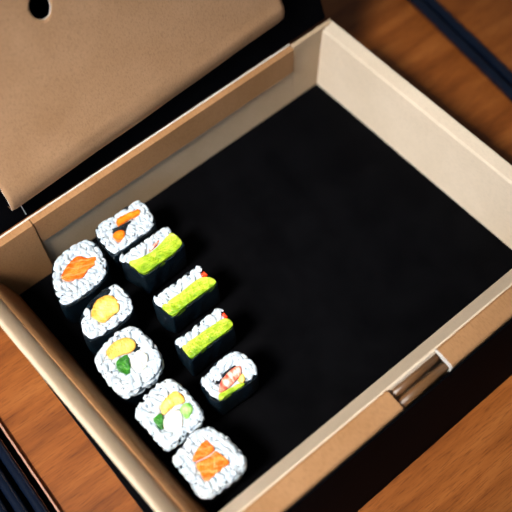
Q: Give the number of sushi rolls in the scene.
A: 10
